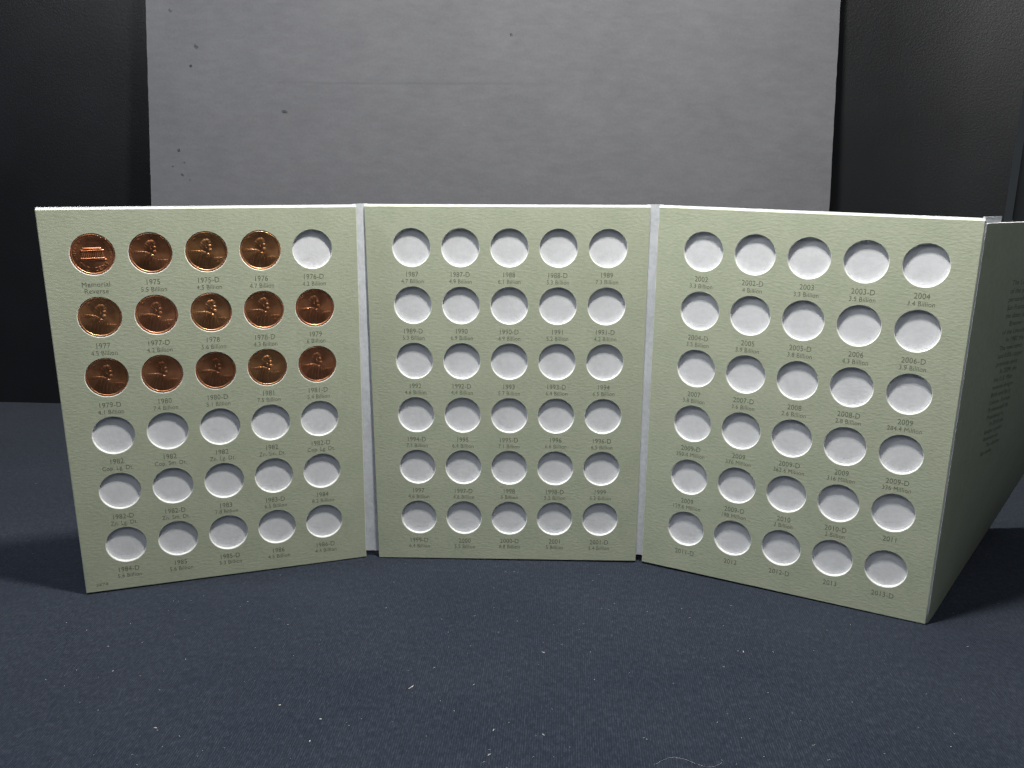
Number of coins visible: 14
